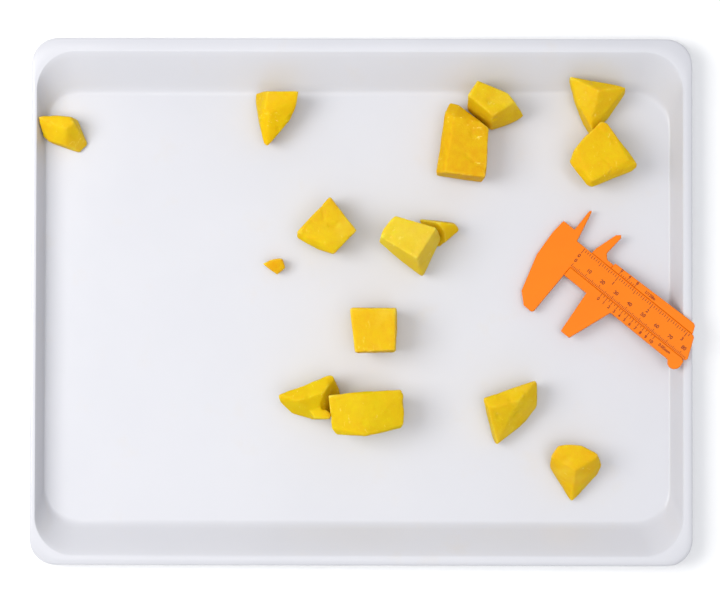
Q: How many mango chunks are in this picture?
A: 15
